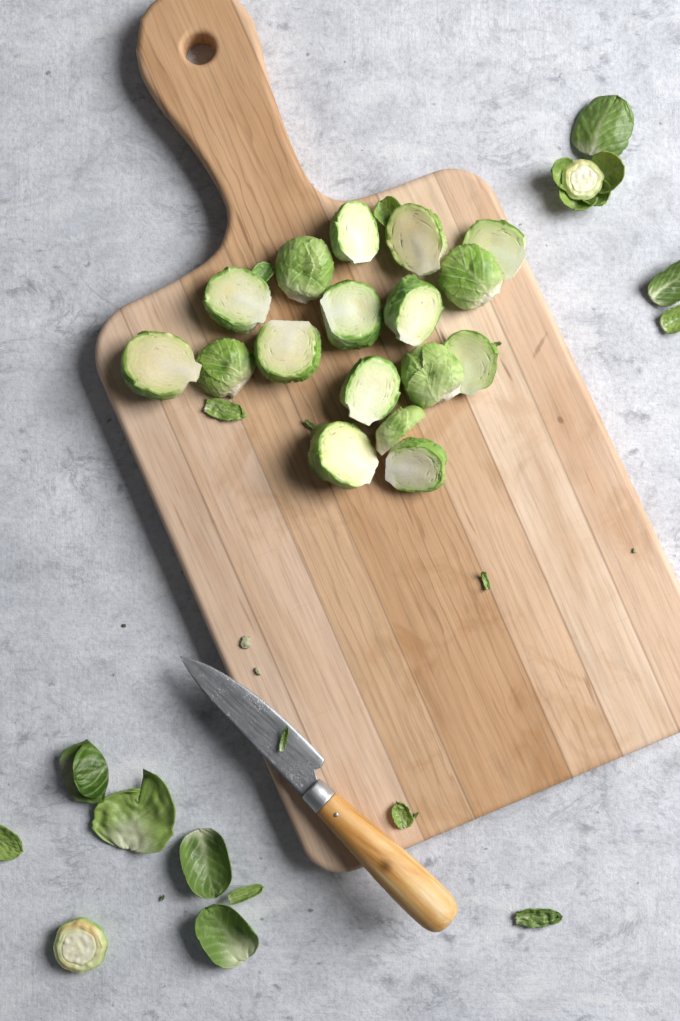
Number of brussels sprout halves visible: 17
